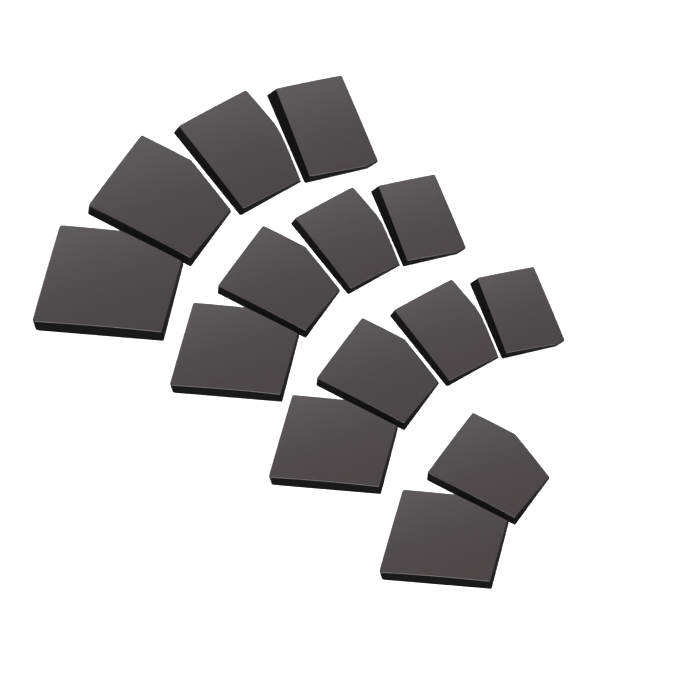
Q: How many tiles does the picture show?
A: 14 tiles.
